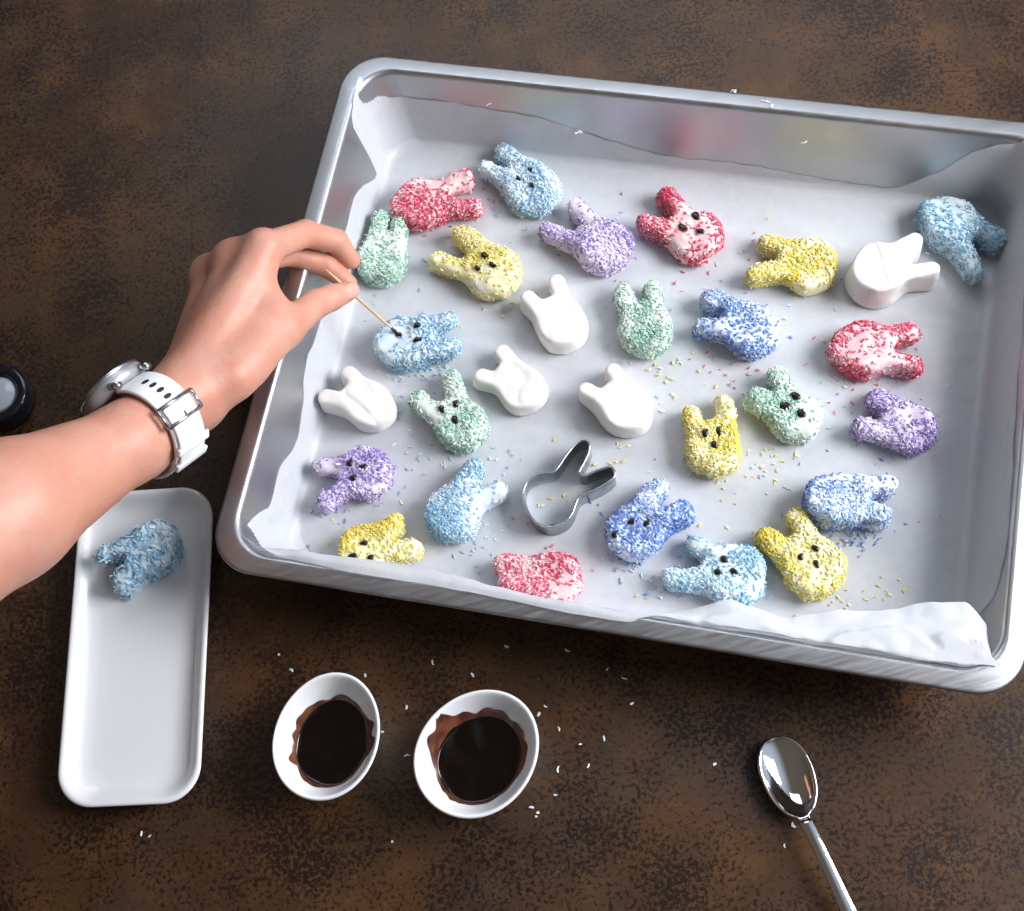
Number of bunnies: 30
